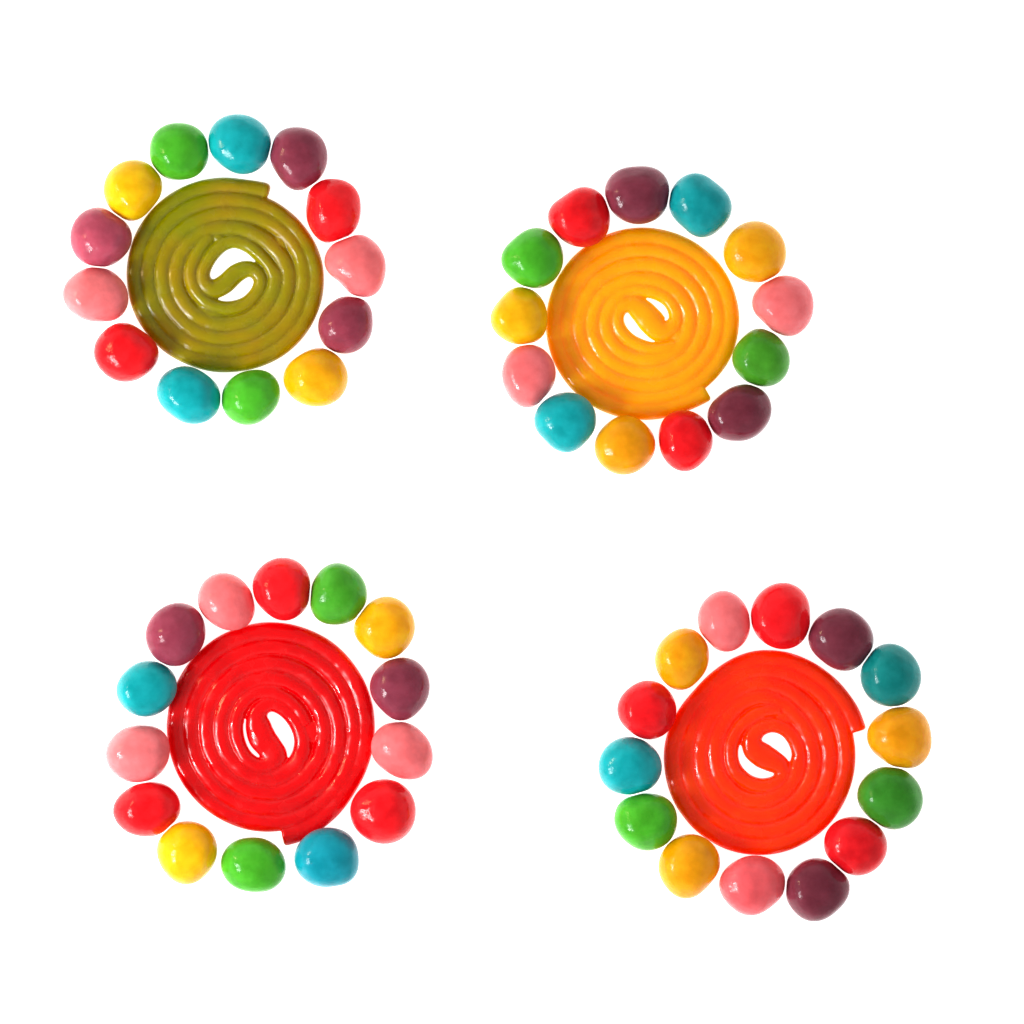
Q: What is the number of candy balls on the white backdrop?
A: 54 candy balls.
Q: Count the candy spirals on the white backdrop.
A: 4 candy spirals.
